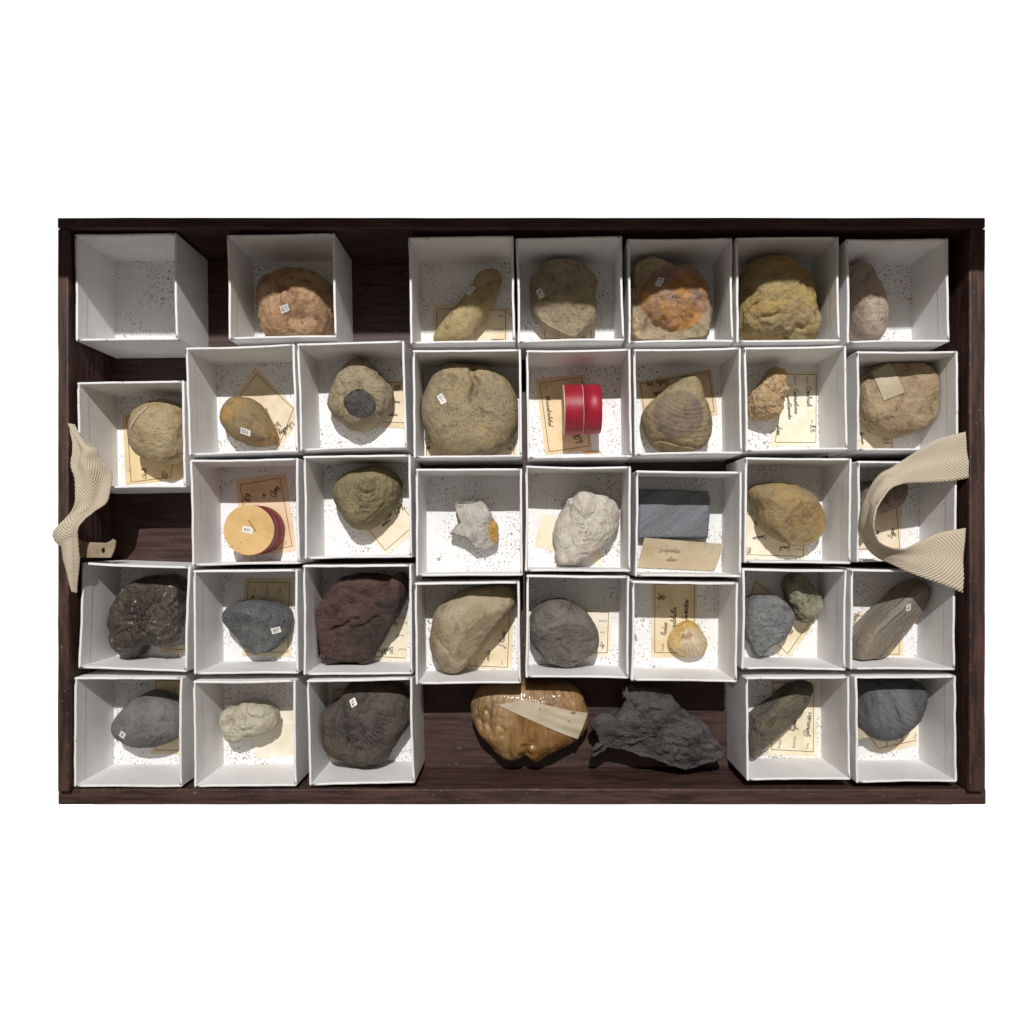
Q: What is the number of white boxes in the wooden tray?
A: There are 35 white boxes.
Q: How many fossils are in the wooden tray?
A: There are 35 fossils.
